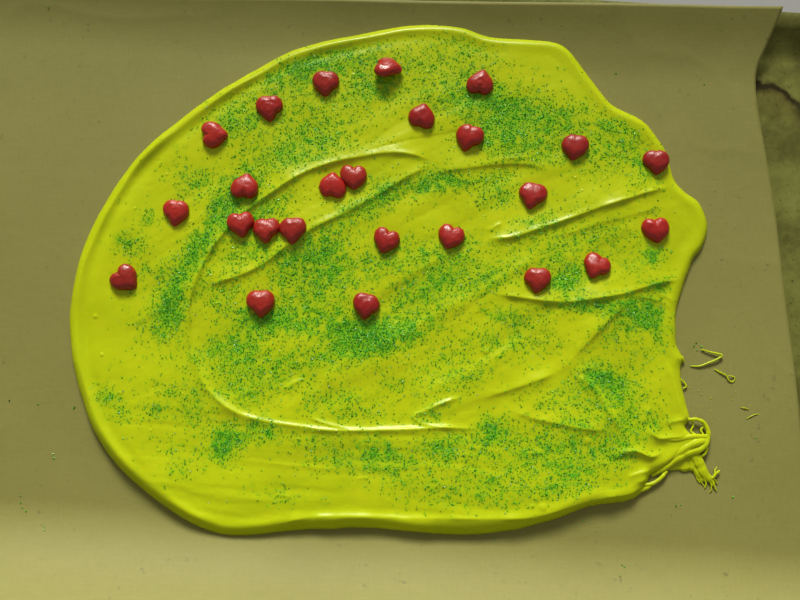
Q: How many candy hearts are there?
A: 25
